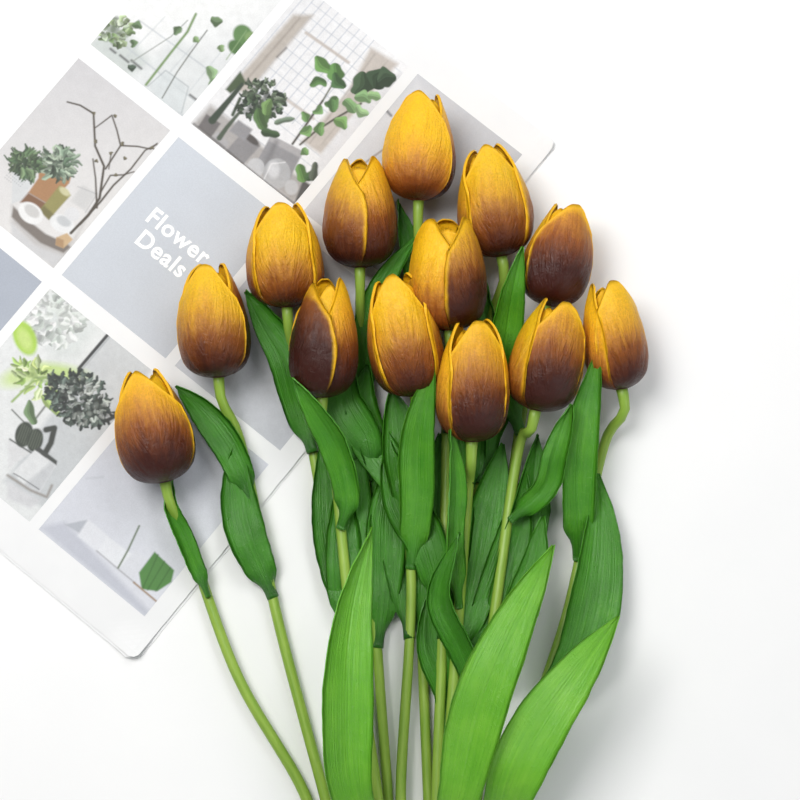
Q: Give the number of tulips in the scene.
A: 13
